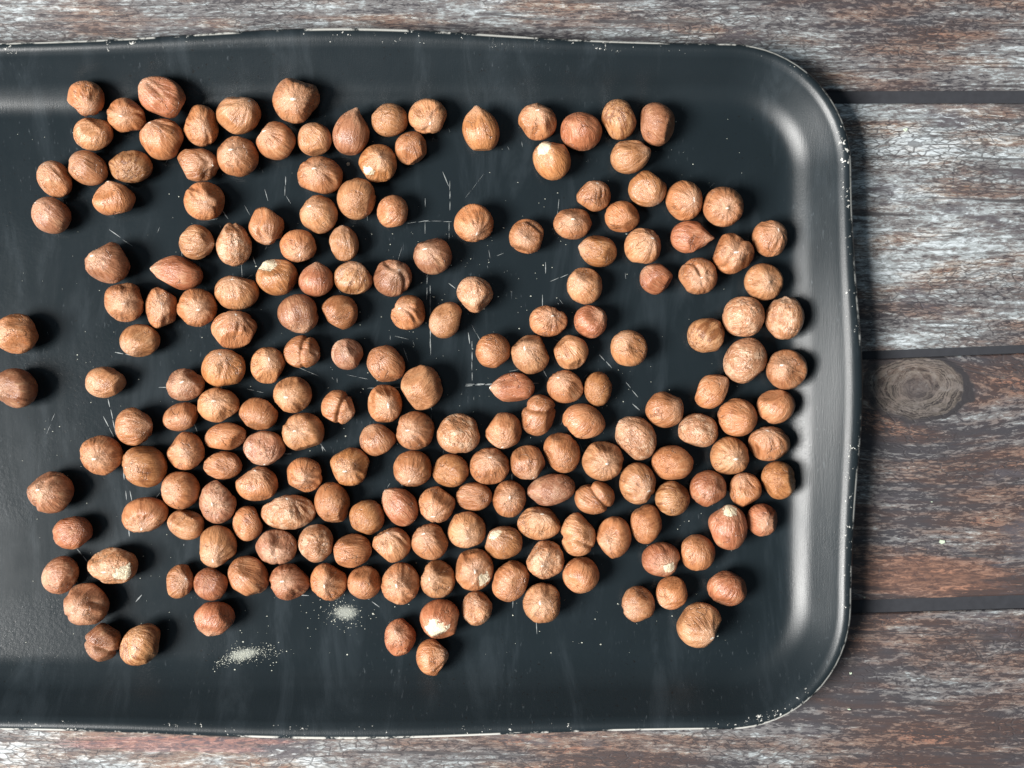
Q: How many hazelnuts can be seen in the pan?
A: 200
